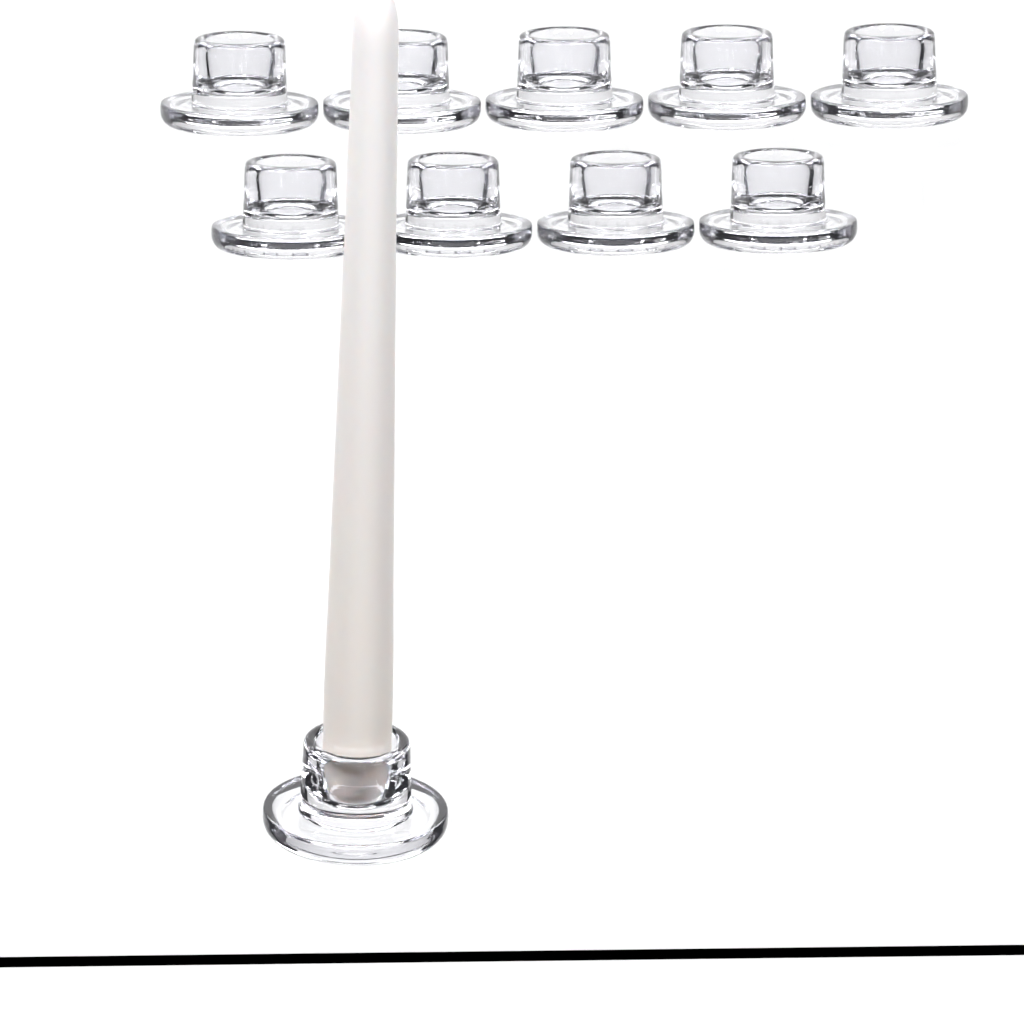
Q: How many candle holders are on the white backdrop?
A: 10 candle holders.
